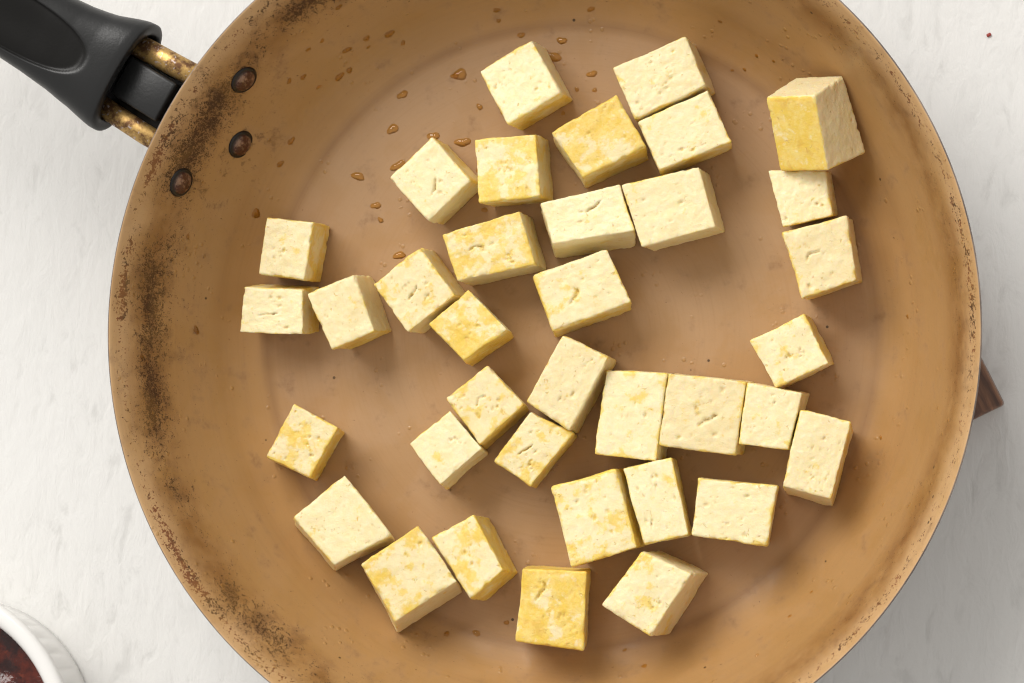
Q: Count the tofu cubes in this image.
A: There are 36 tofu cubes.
